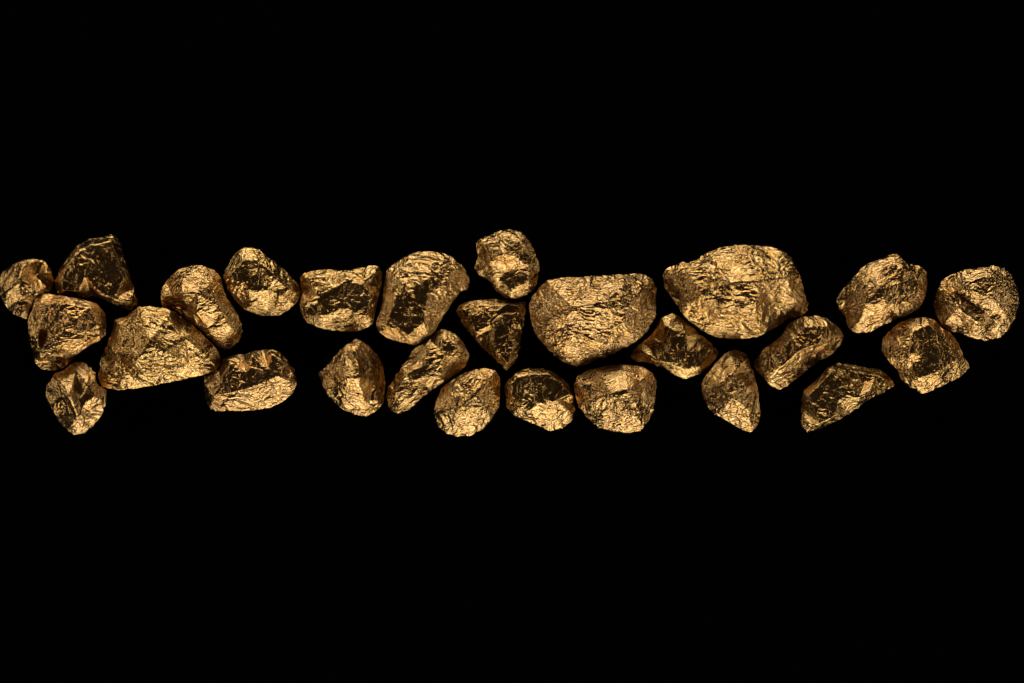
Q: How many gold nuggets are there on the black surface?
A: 26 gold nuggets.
